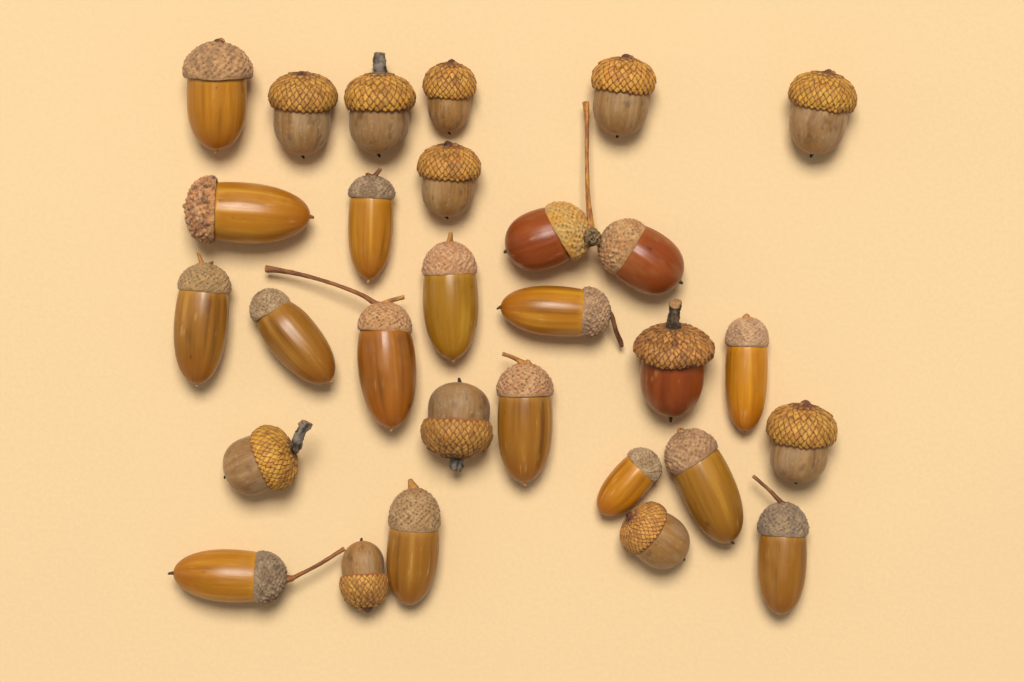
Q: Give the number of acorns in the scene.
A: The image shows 29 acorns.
